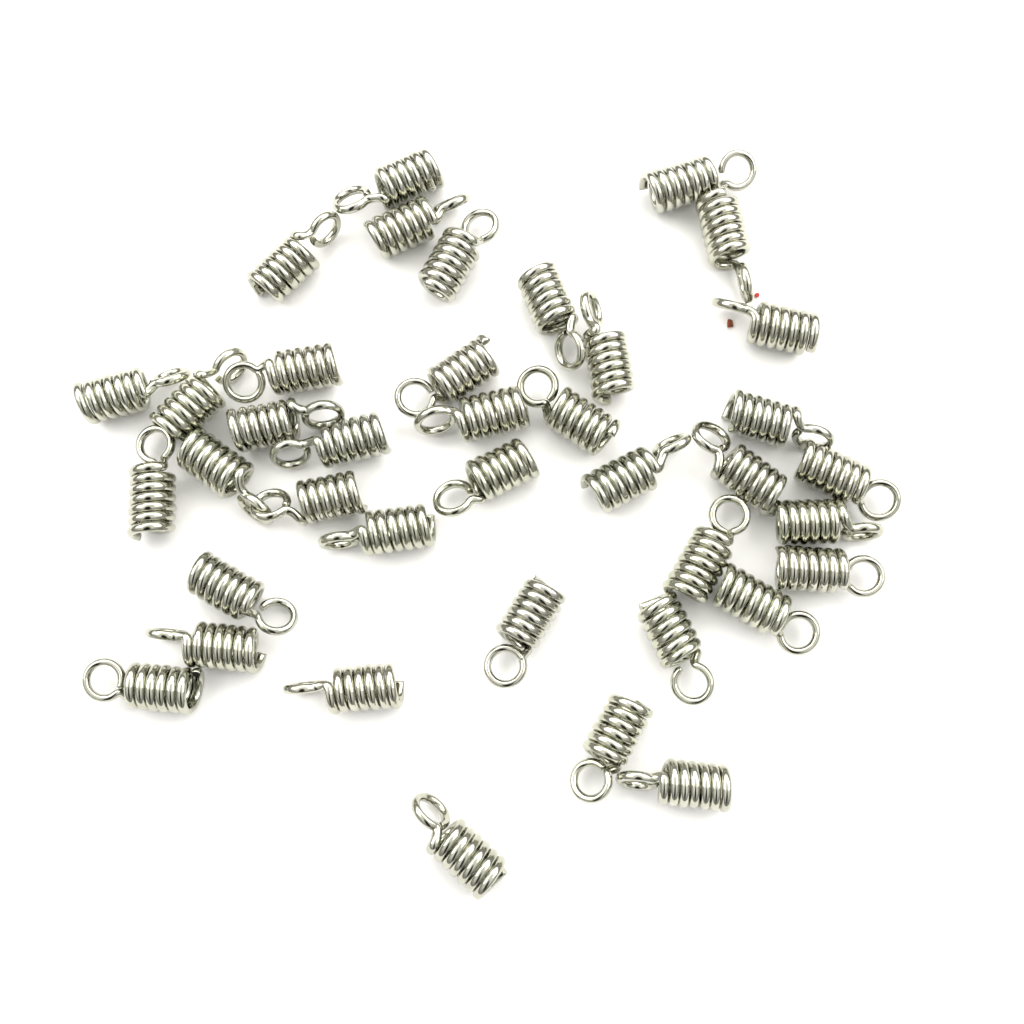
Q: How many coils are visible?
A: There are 39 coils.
